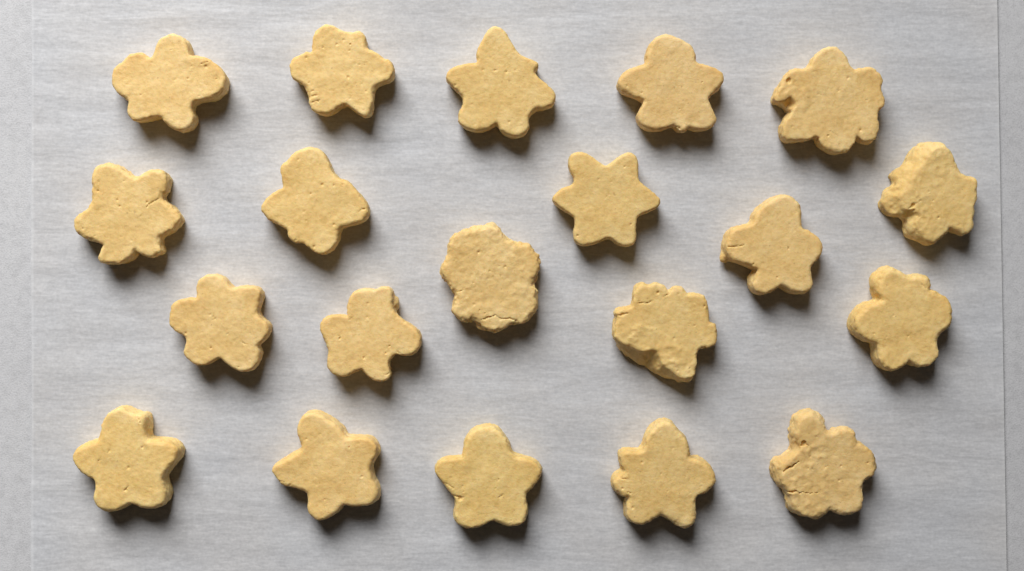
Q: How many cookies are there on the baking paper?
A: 20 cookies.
